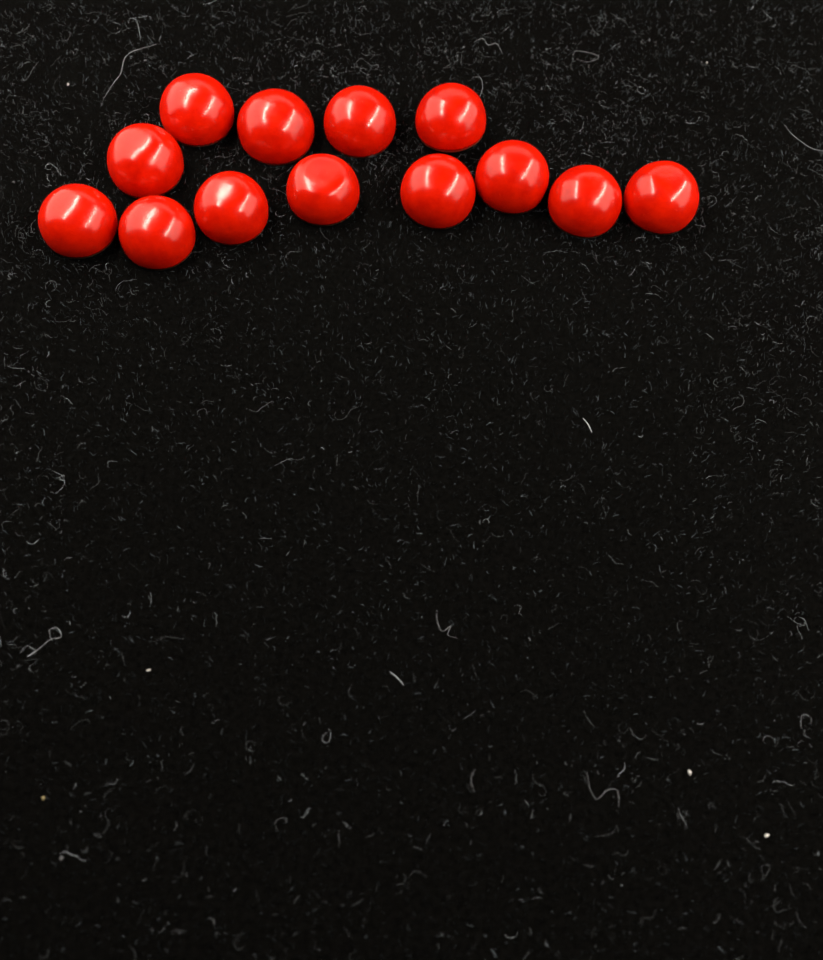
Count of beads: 13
